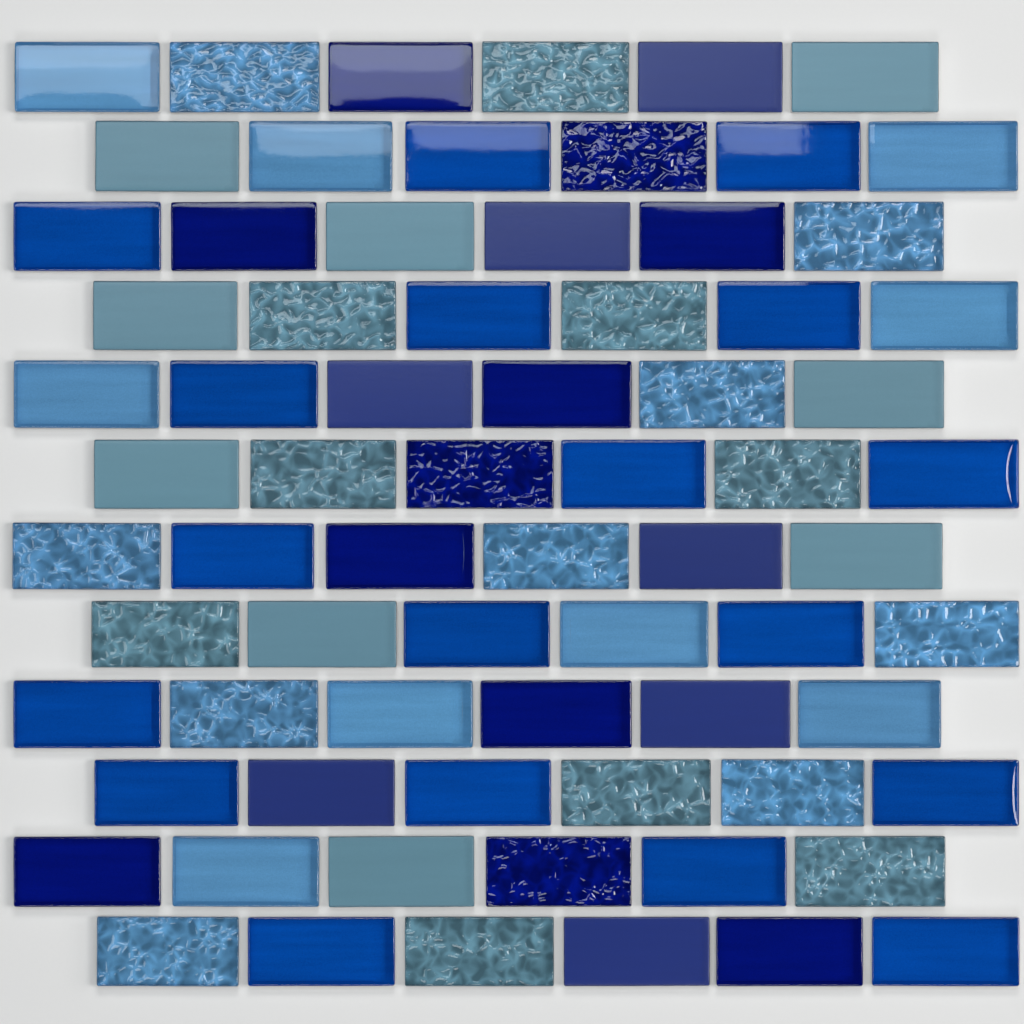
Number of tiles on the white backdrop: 72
